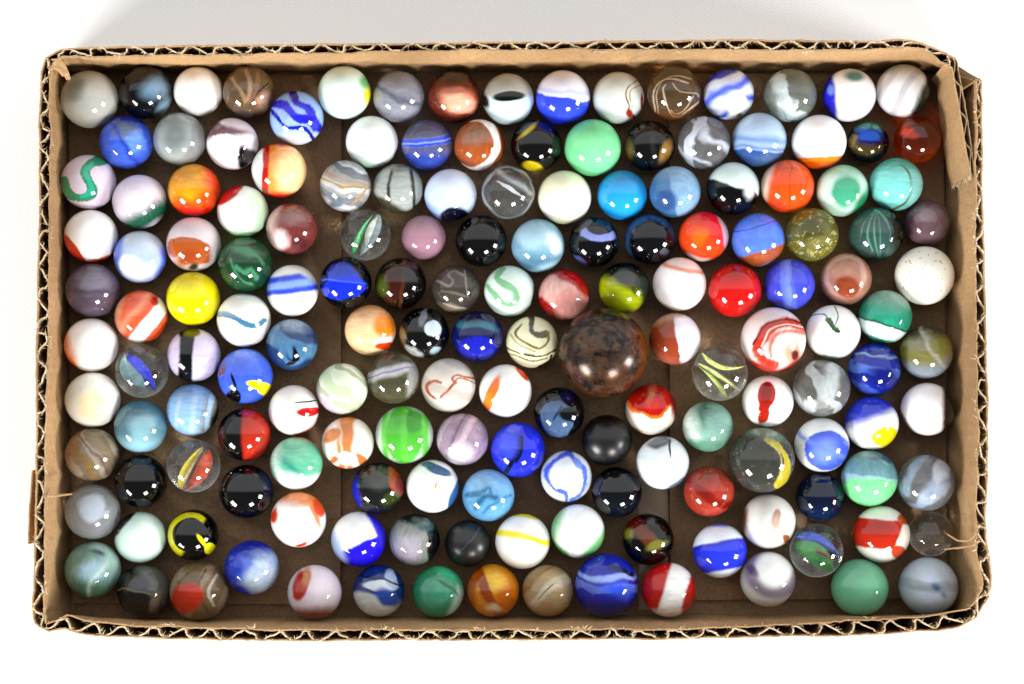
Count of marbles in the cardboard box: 162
